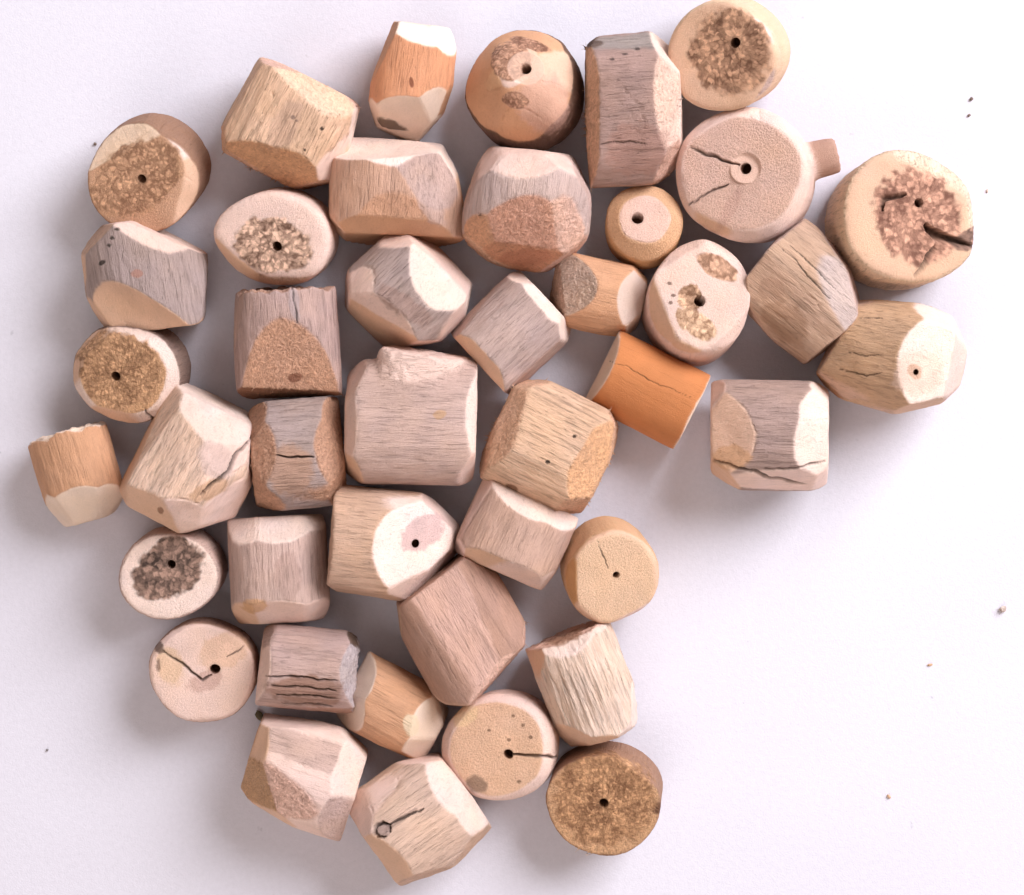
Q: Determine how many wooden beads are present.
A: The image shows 42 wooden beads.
